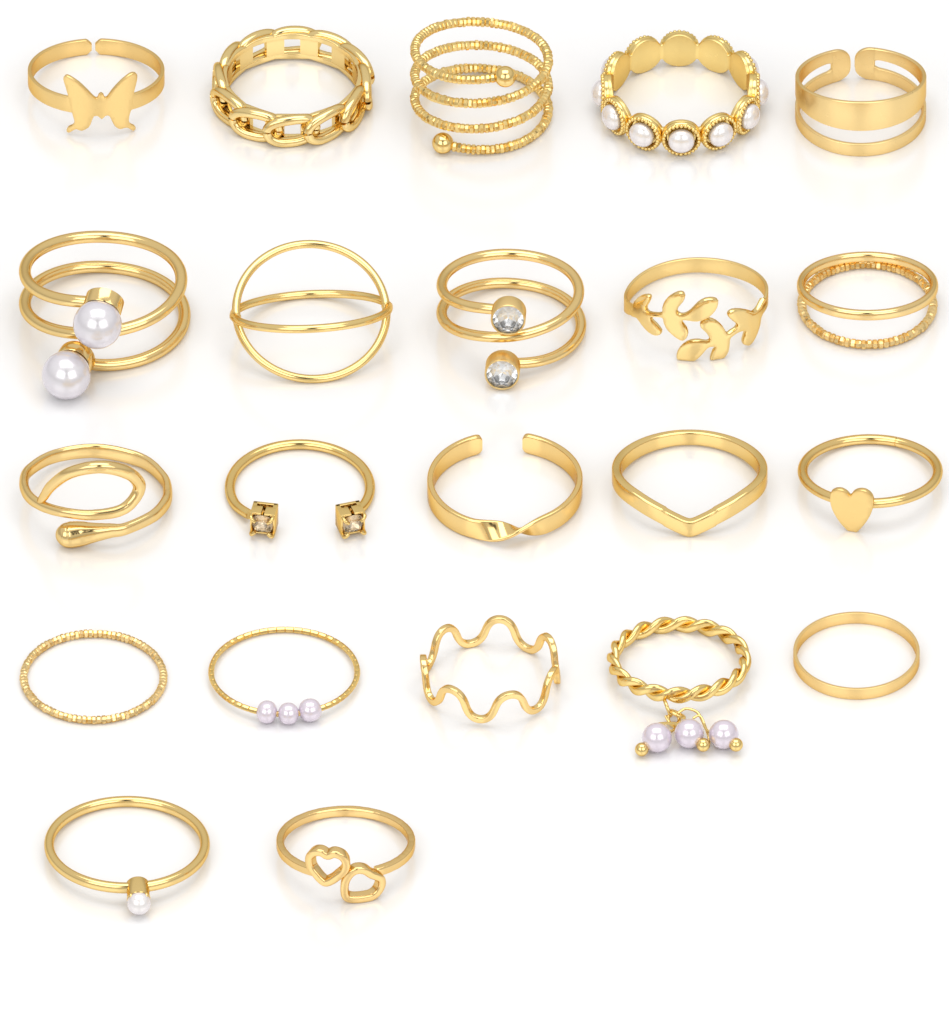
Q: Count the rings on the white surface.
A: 22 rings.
